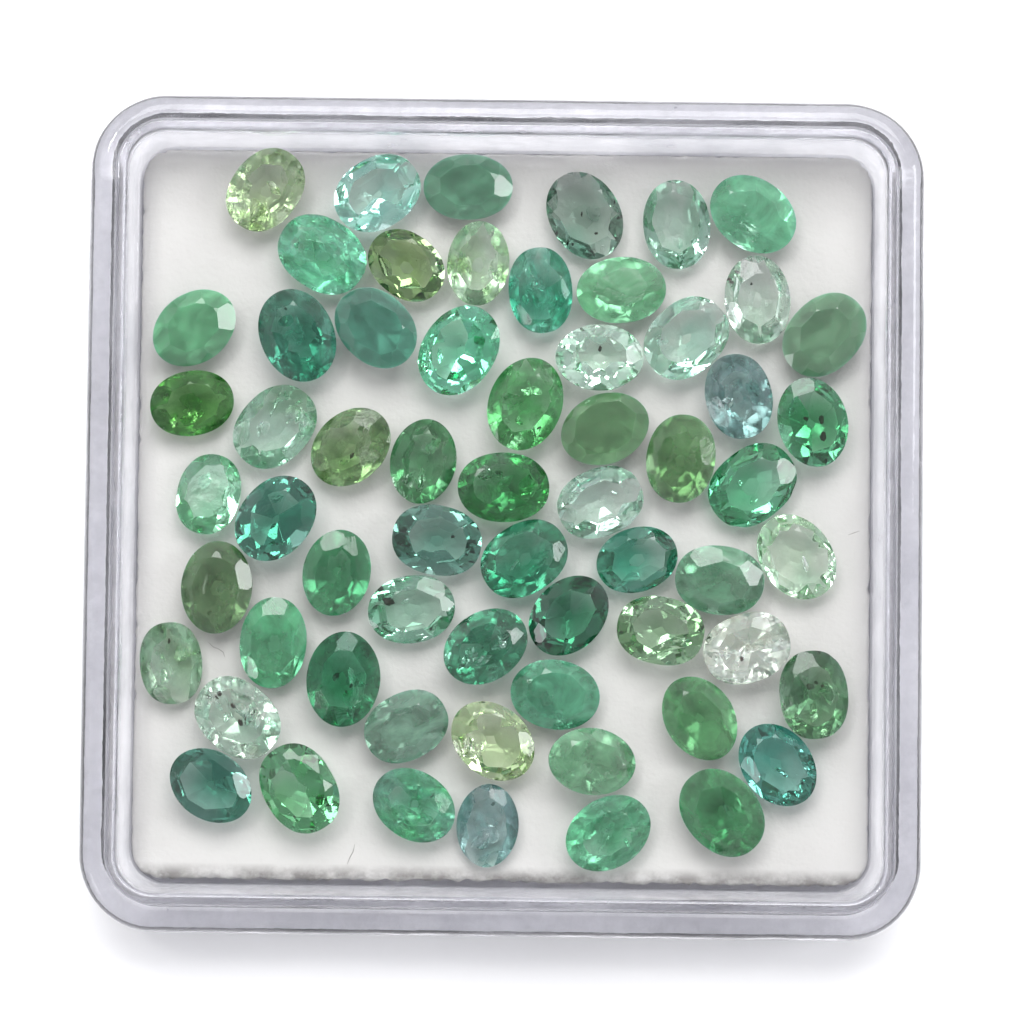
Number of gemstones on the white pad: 62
